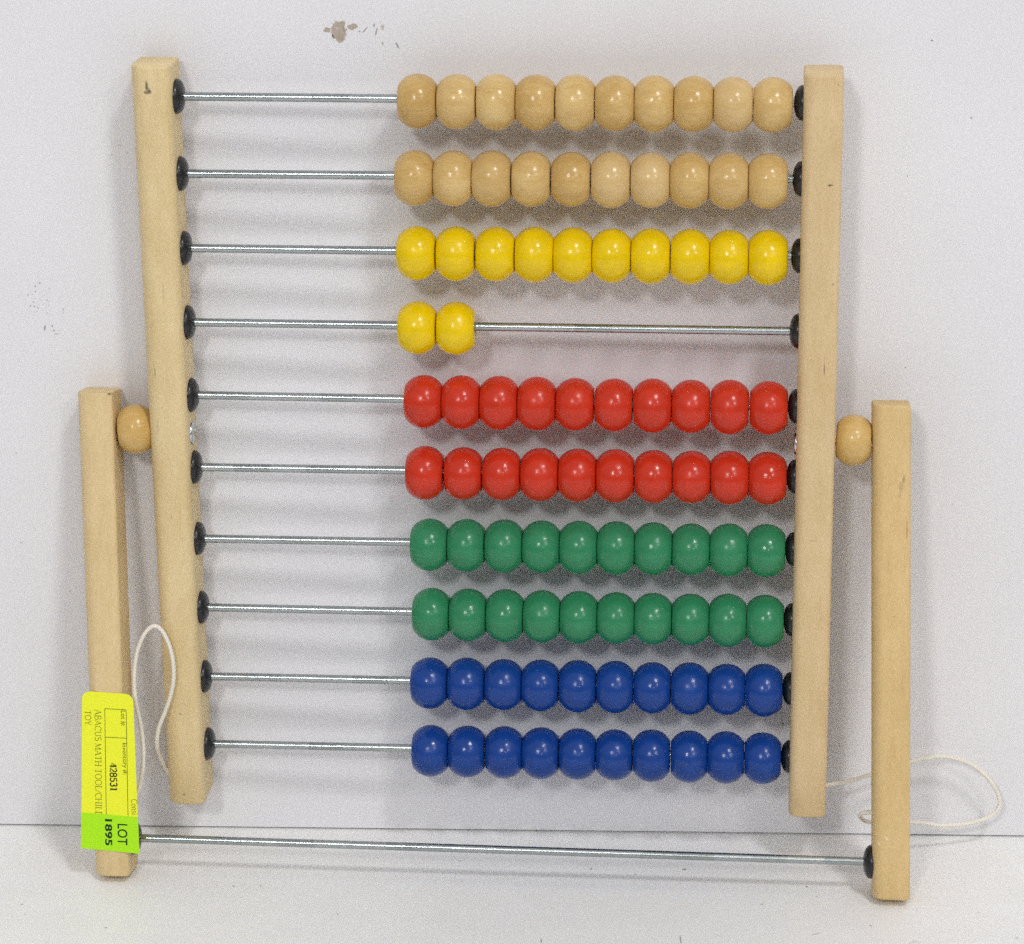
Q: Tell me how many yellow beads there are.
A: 12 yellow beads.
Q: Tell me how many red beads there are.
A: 20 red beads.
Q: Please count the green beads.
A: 20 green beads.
